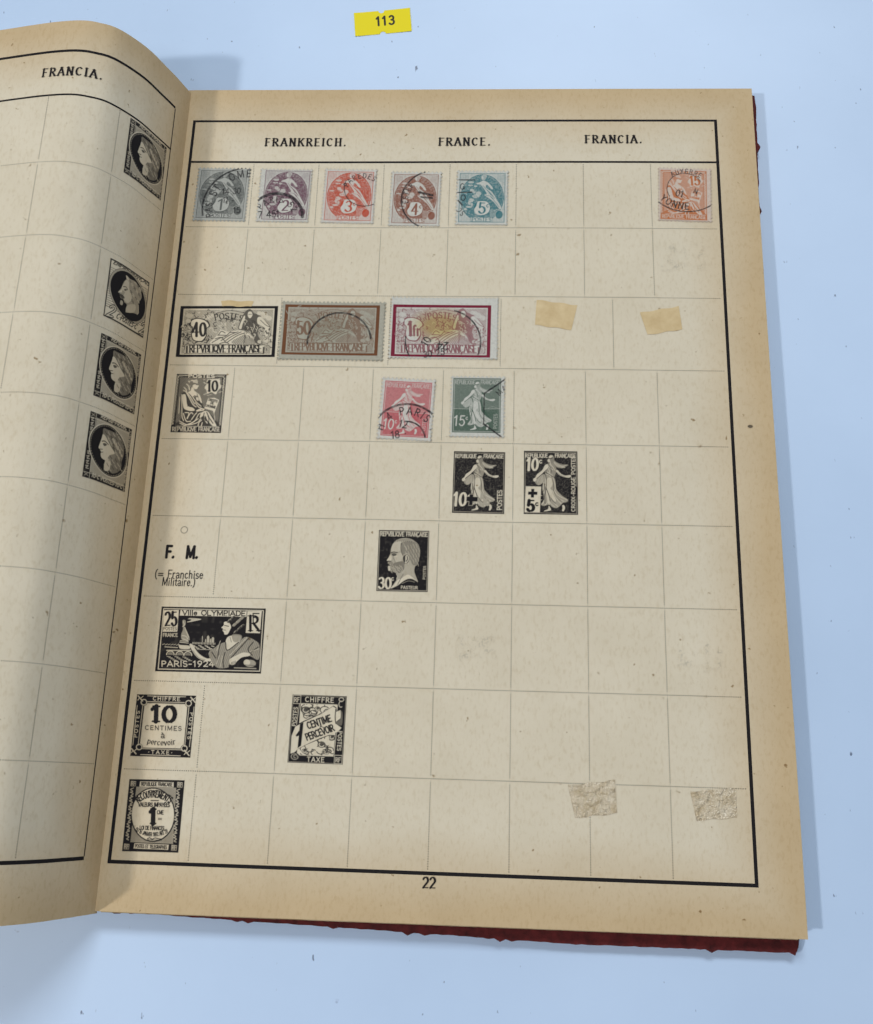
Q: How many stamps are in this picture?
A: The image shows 10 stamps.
